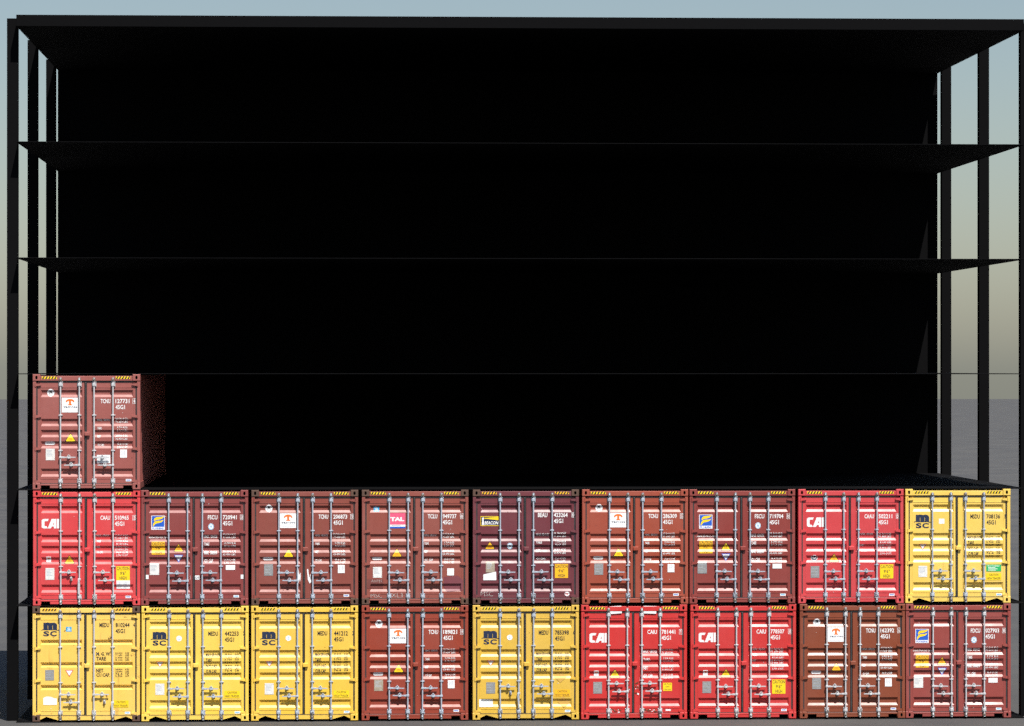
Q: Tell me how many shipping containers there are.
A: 19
